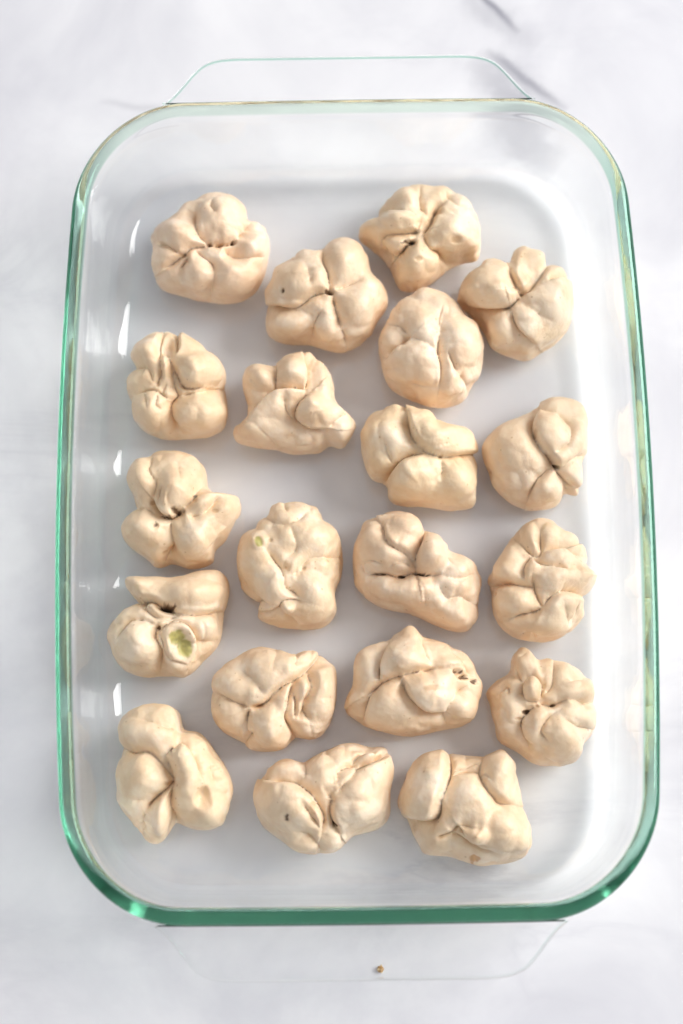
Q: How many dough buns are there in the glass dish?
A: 20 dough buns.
